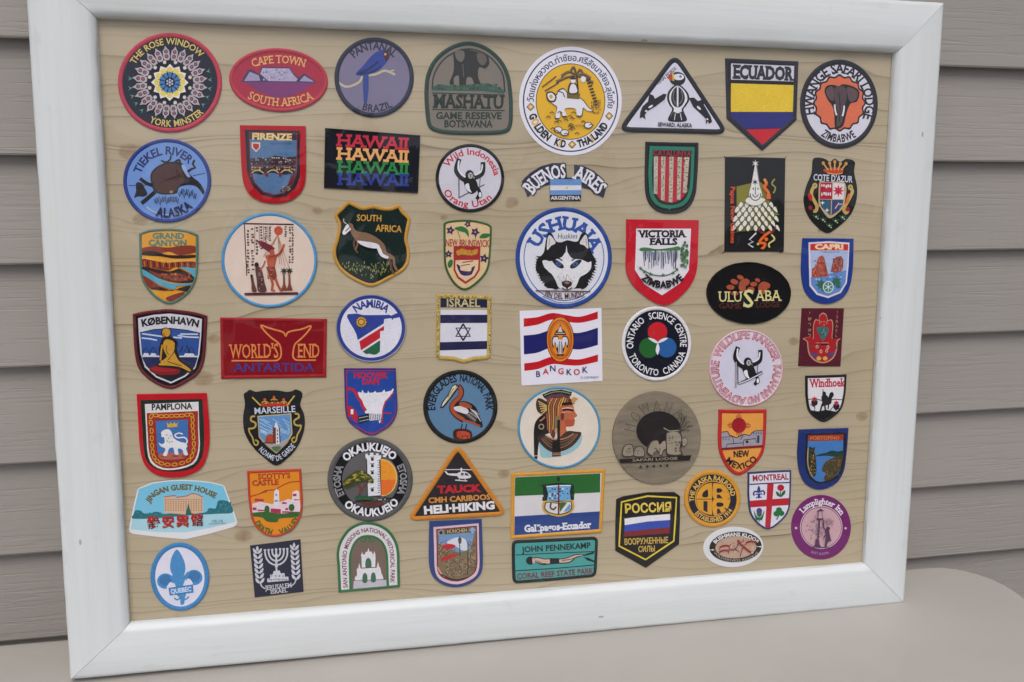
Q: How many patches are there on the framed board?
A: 56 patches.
